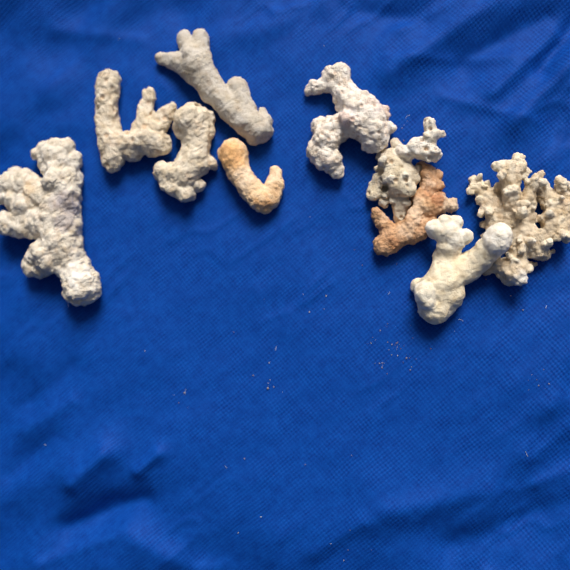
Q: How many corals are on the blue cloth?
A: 10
